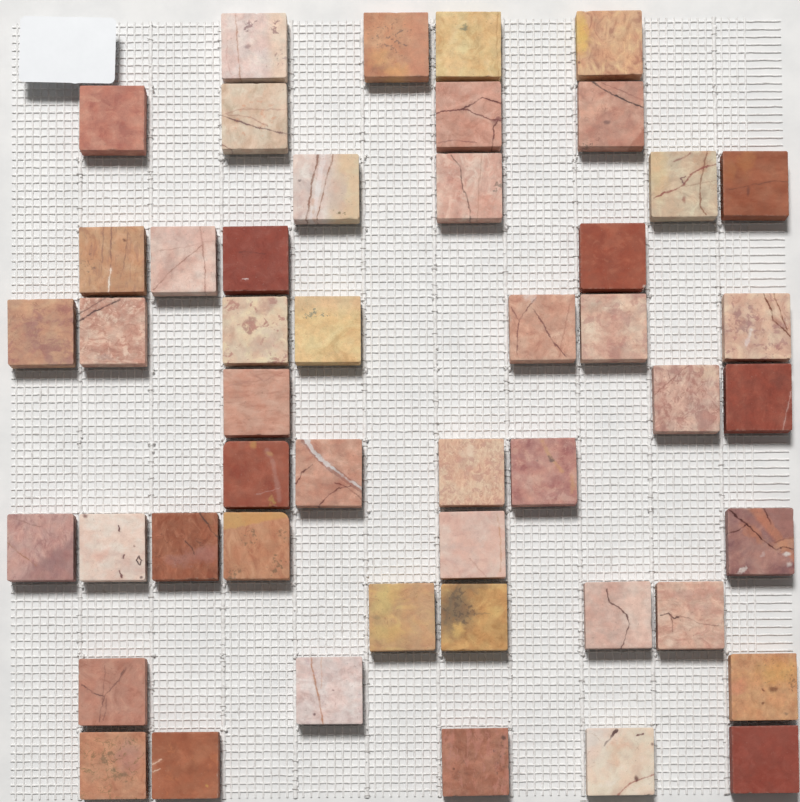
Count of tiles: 48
